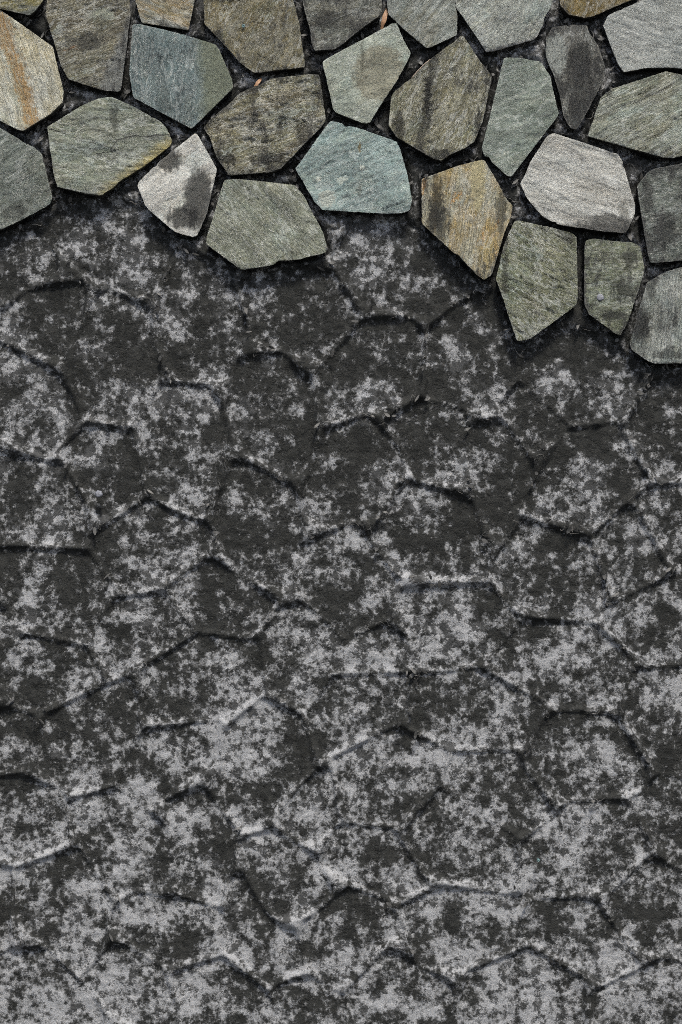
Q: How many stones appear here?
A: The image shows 28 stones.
